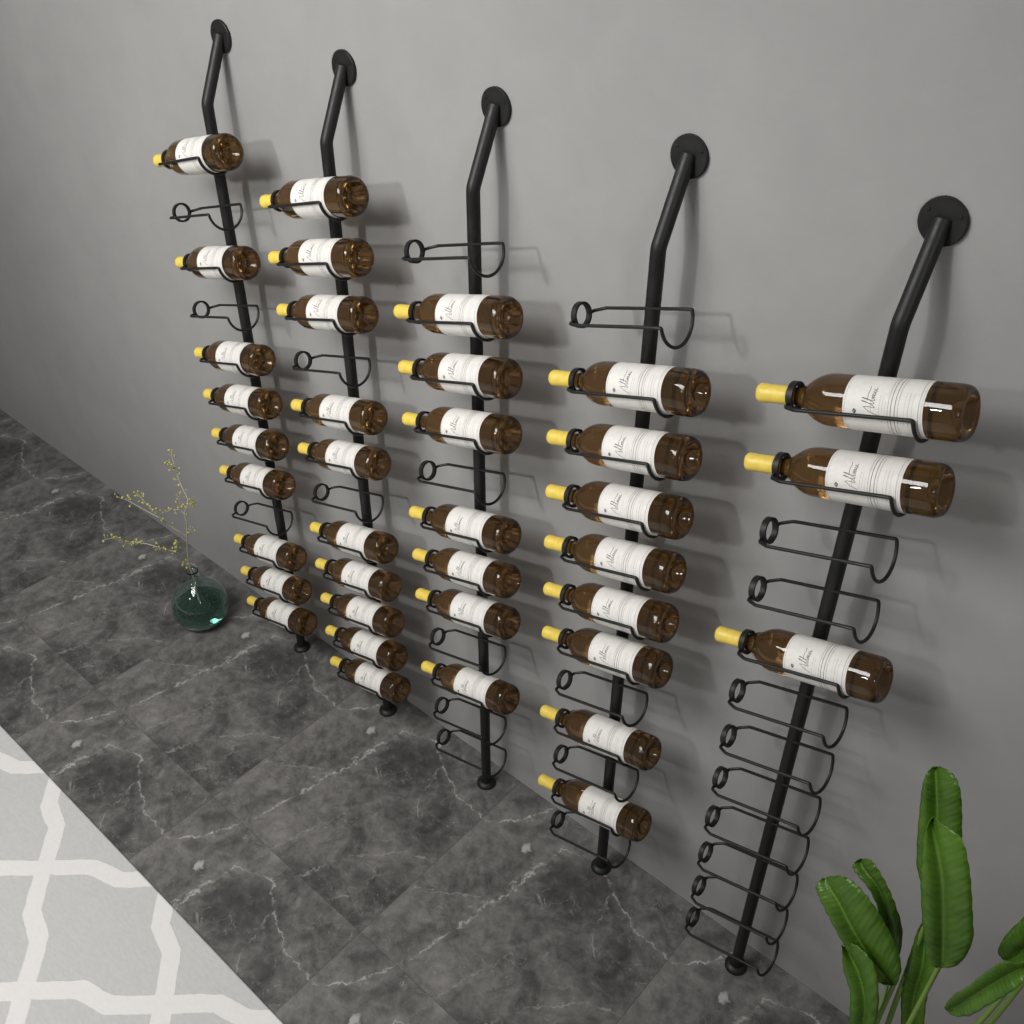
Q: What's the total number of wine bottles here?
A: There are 37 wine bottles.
